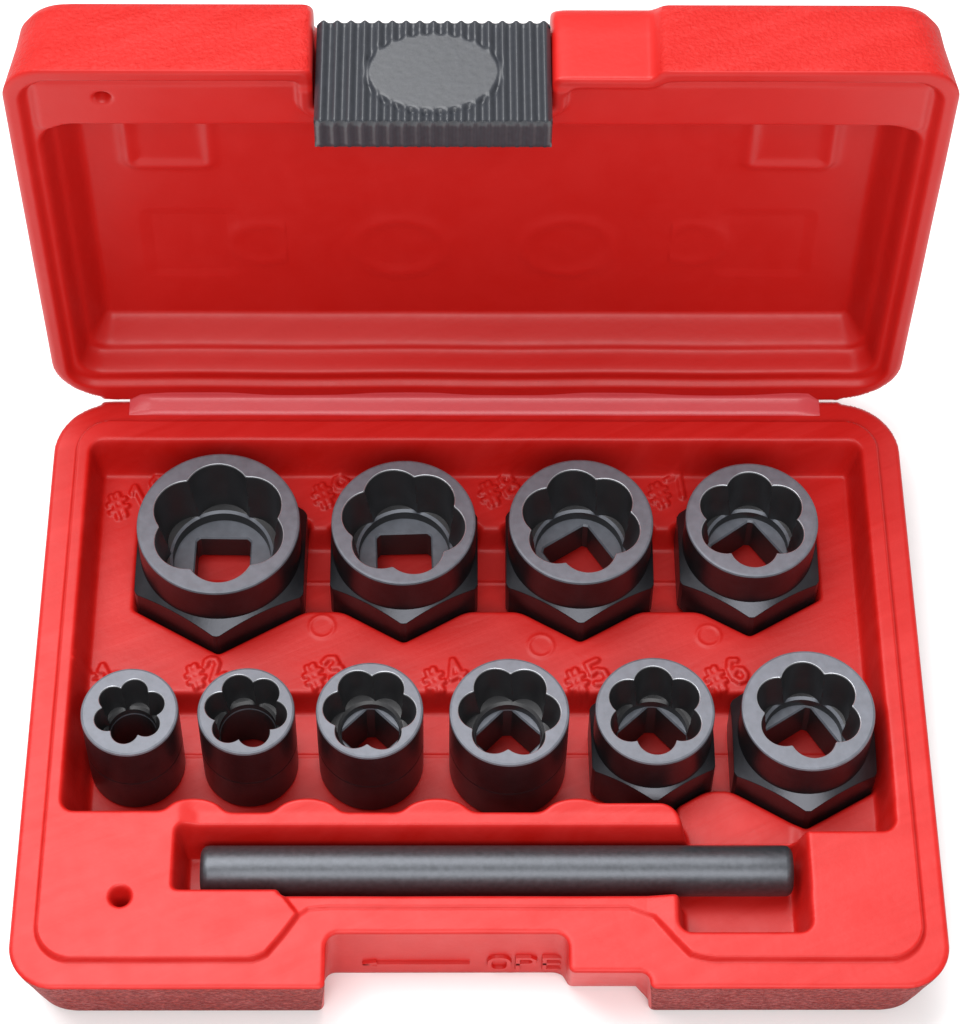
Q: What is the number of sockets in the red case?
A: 10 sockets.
